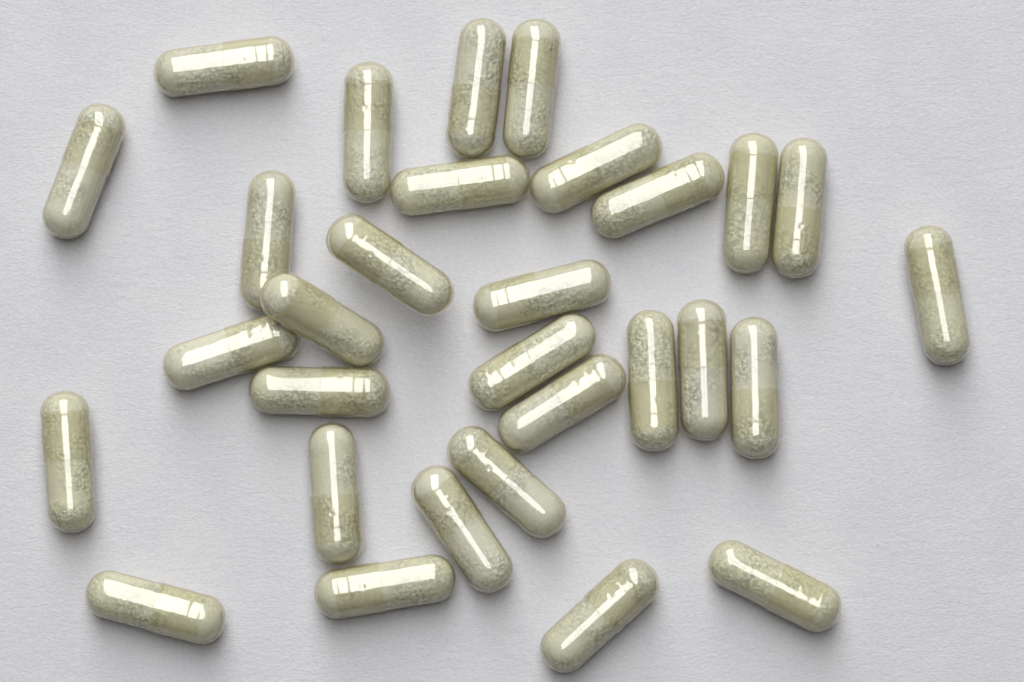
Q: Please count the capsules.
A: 30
